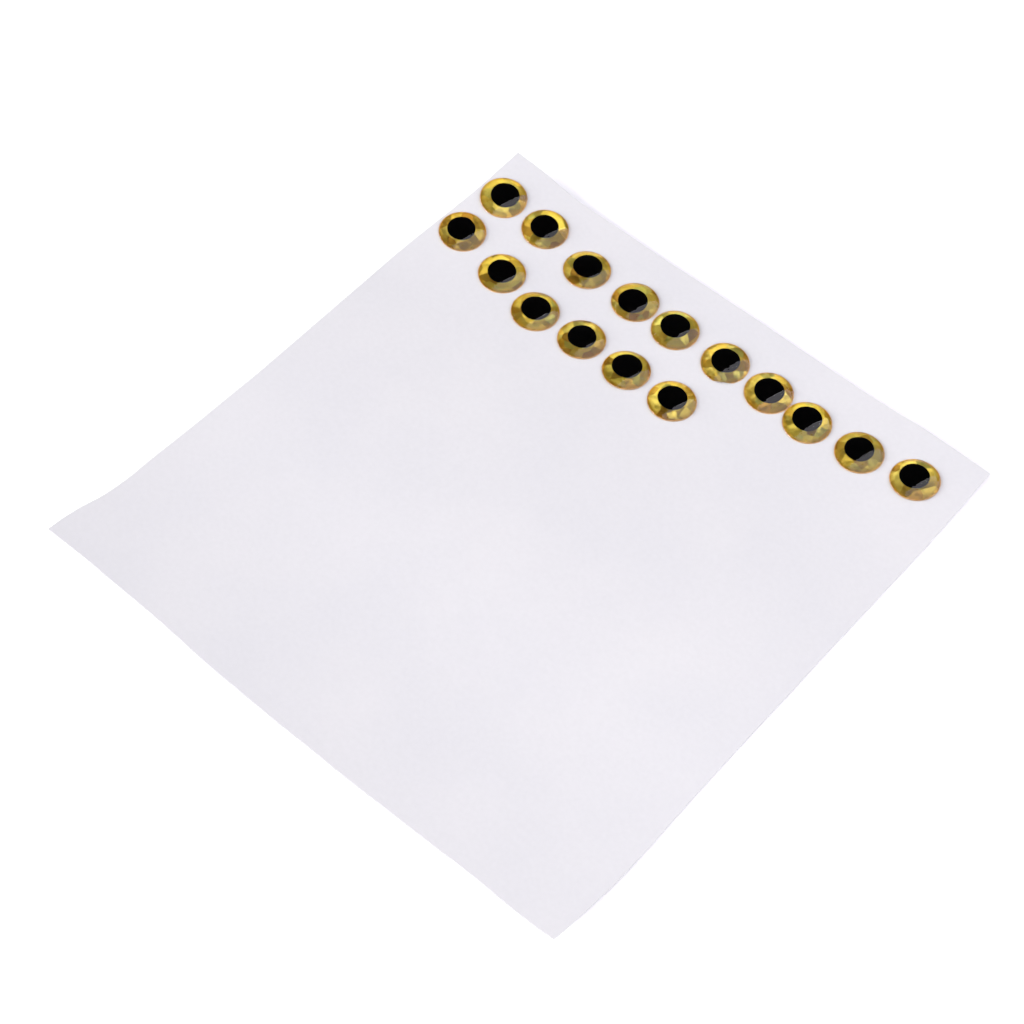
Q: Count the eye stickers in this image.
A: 16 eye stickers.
